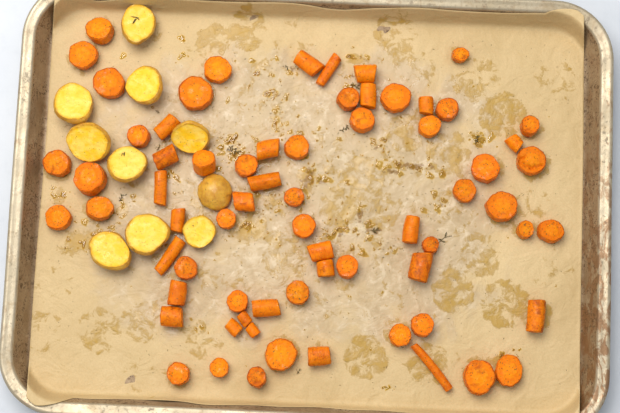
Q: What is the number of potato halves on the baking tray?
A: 10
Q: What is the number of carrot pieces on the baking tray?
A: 69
